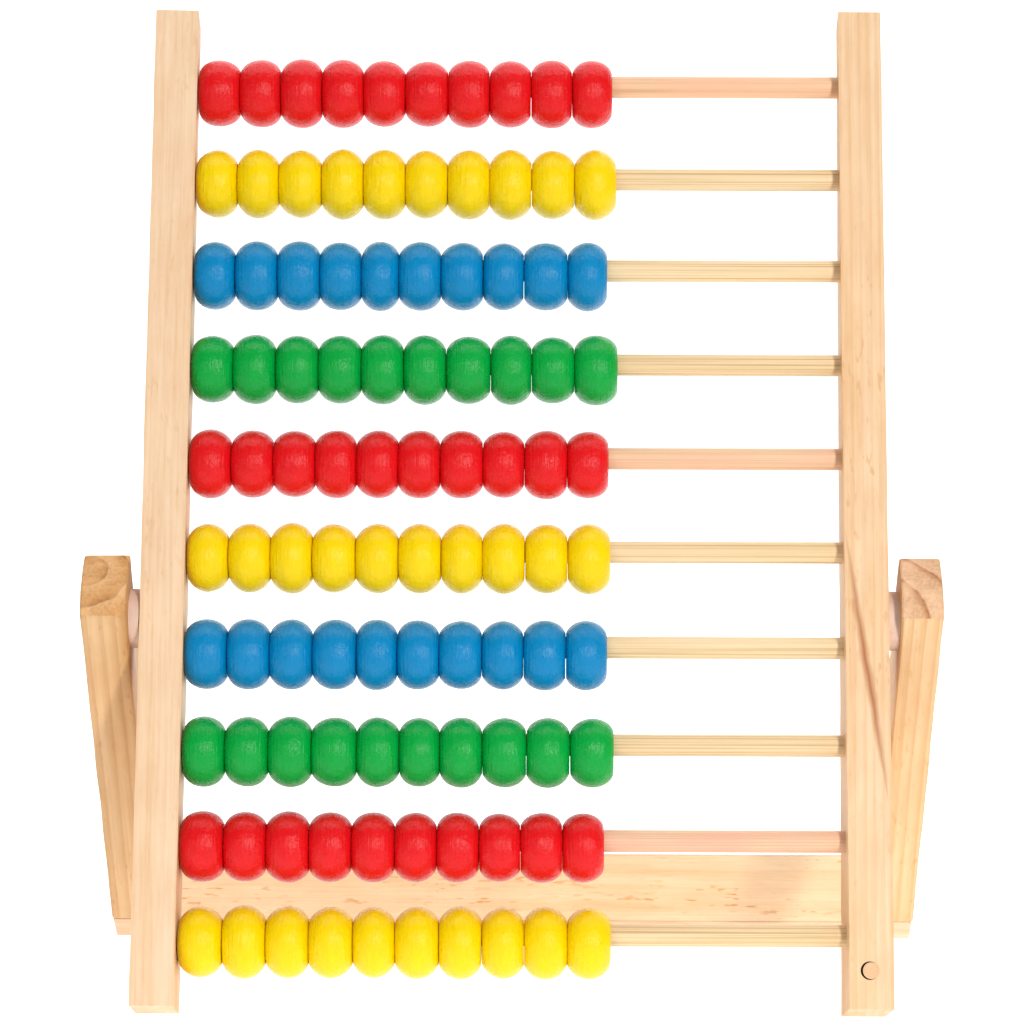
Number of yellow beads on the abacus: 30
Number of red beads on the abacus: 30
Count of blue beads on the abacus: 20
